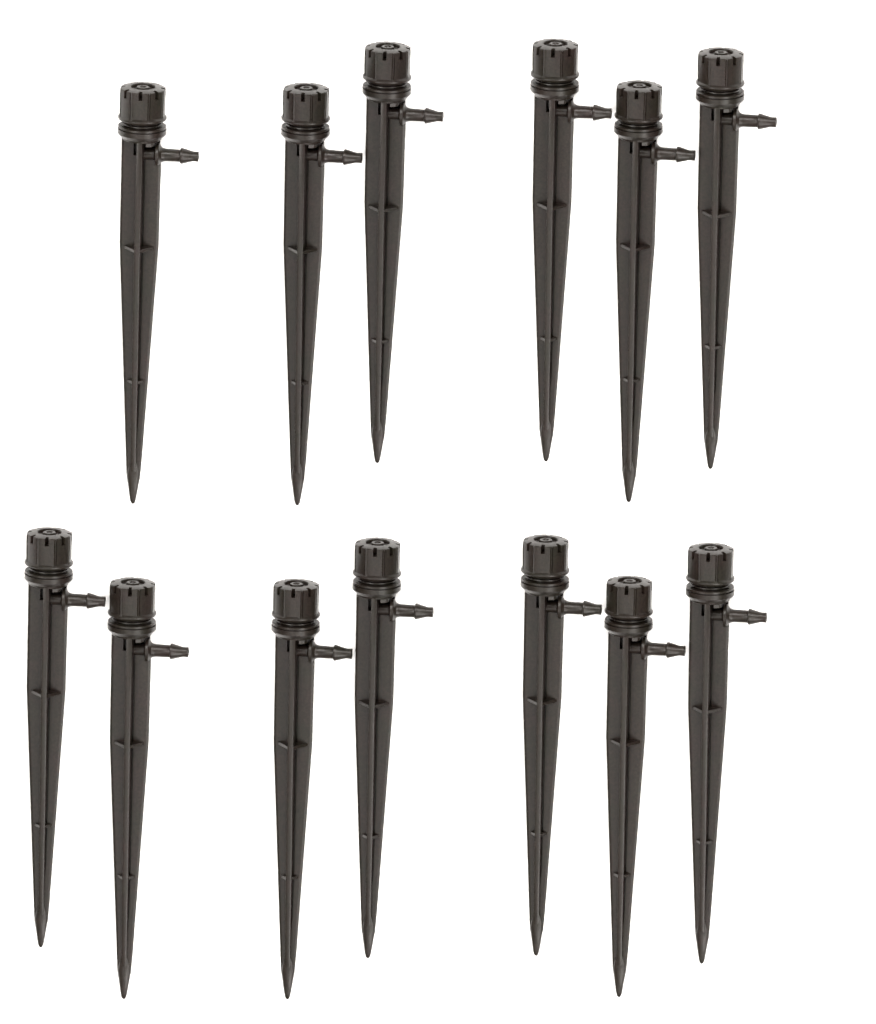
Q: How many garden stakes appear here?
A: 13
